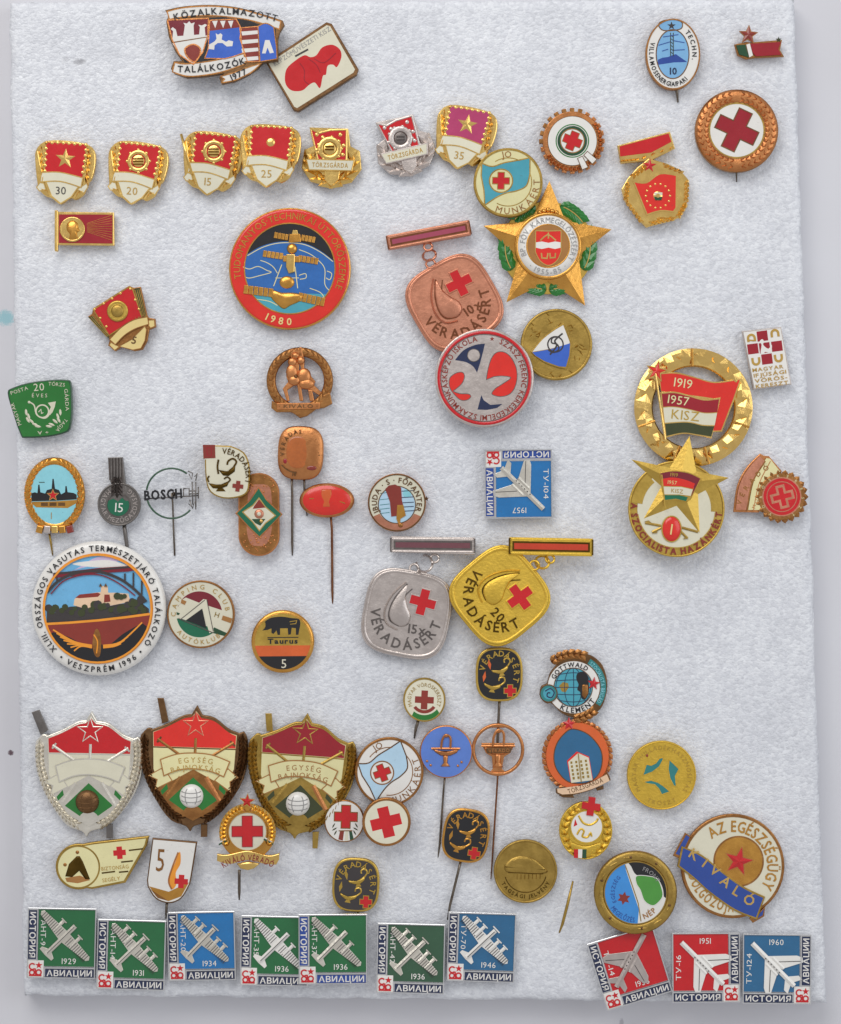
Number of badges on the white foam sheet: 74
